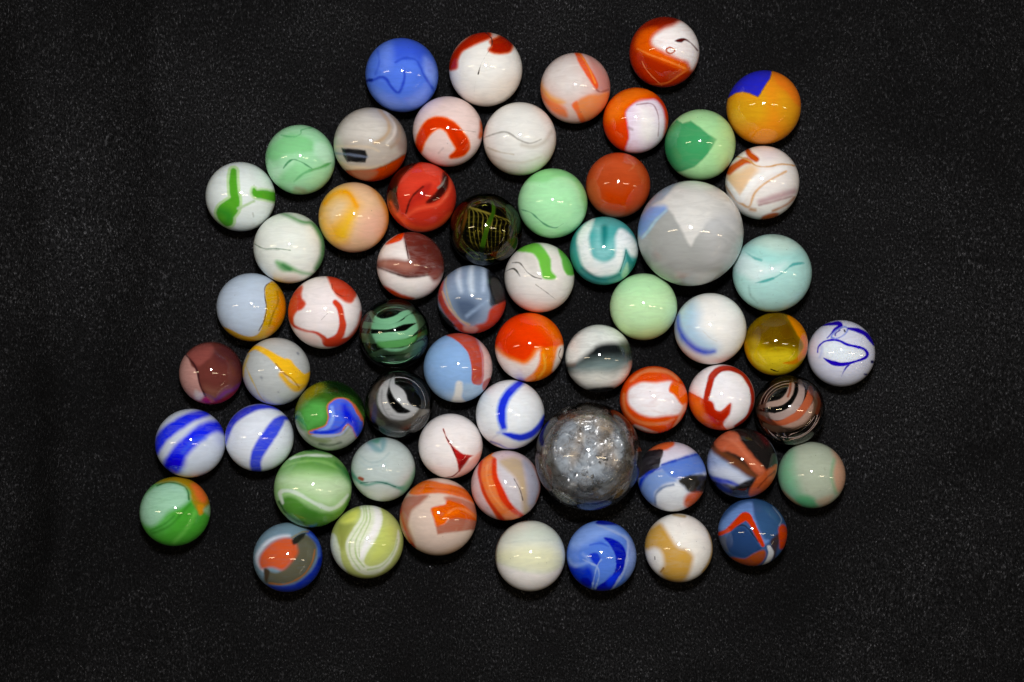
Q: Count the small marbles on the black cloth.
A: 59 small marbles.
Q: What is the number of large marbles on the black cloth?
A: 2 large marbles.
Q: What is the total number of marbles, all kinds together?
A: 61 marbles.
